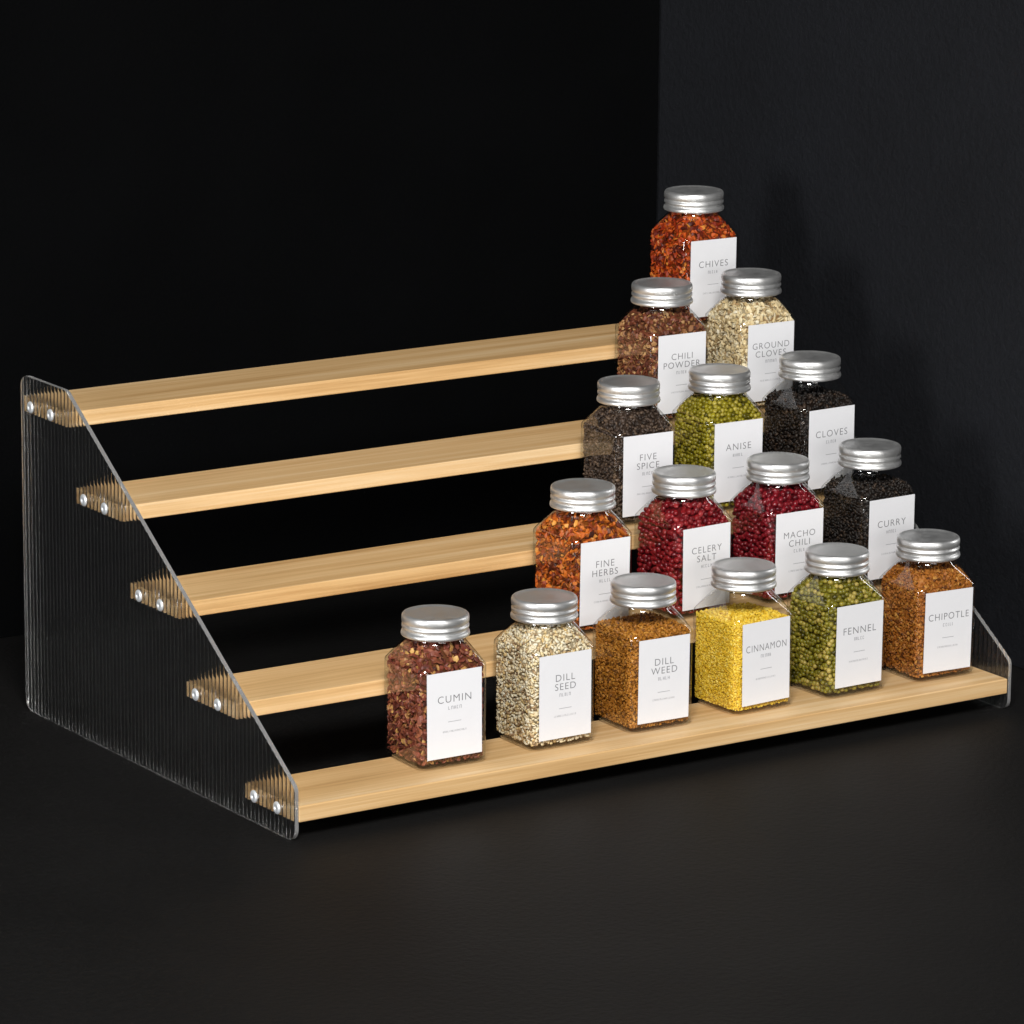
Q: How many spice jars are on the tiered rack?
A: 16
